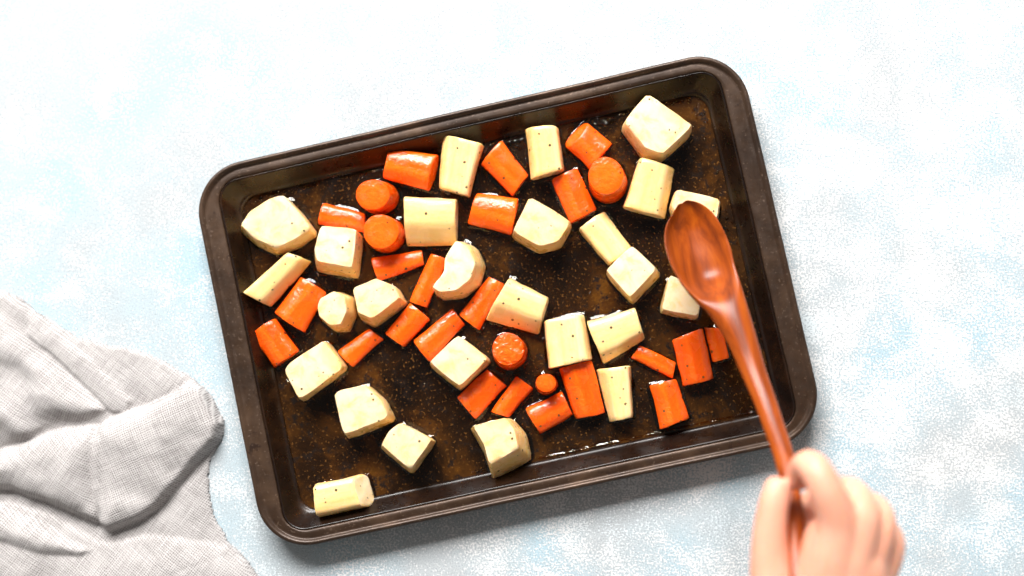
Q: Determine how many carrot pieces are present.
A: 27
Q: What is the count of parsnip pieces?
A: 26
